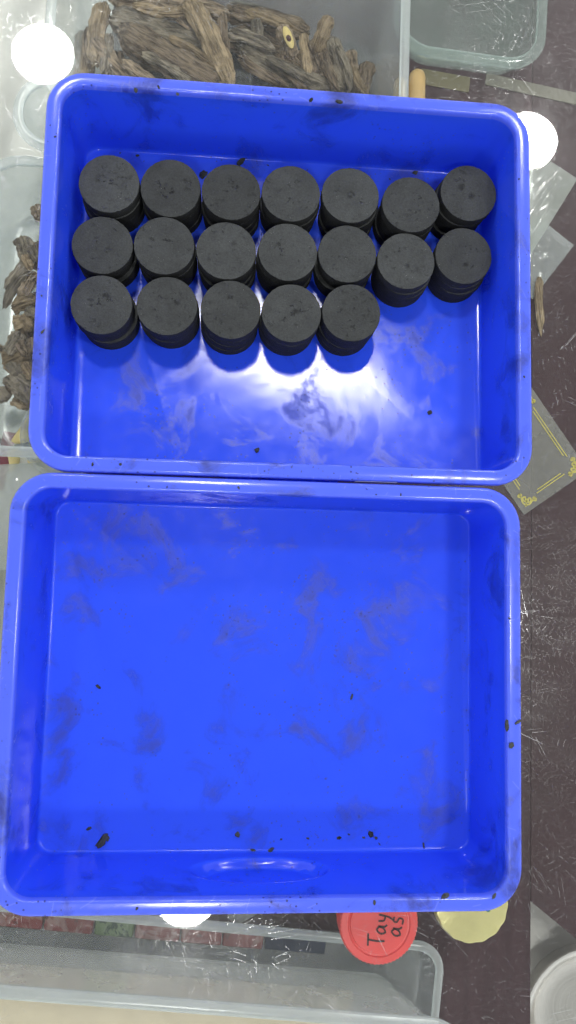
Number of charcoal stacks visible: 19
